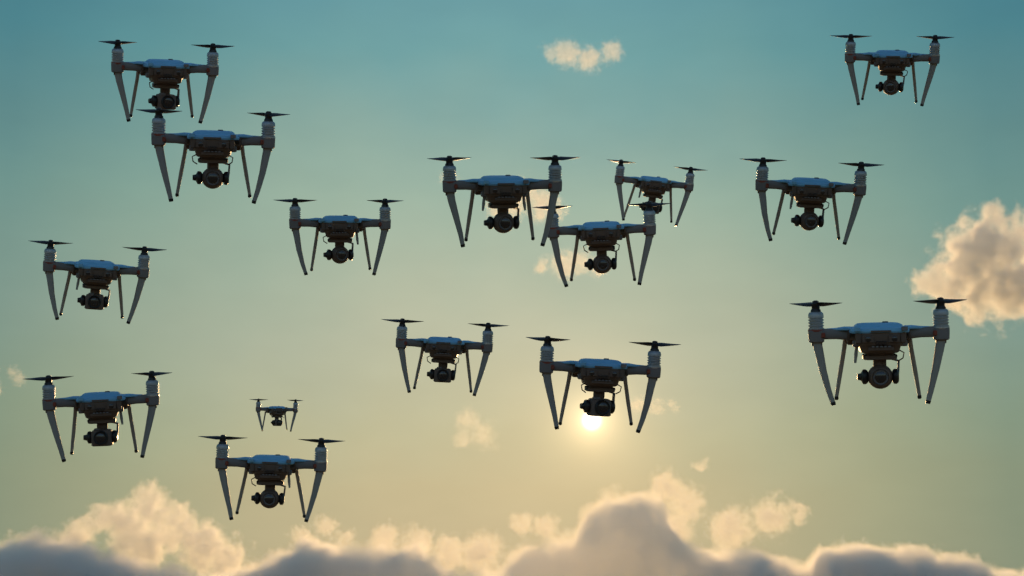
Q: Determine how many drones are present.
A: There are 15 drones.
